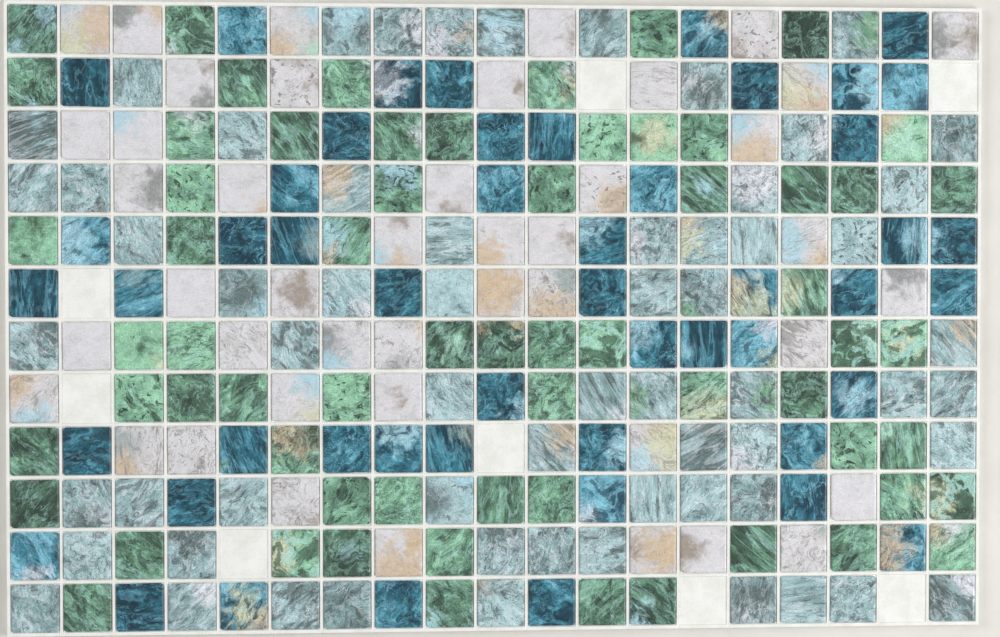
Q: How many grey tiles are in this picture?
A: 62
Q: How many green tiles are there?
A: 64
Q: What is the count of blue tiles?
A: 50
